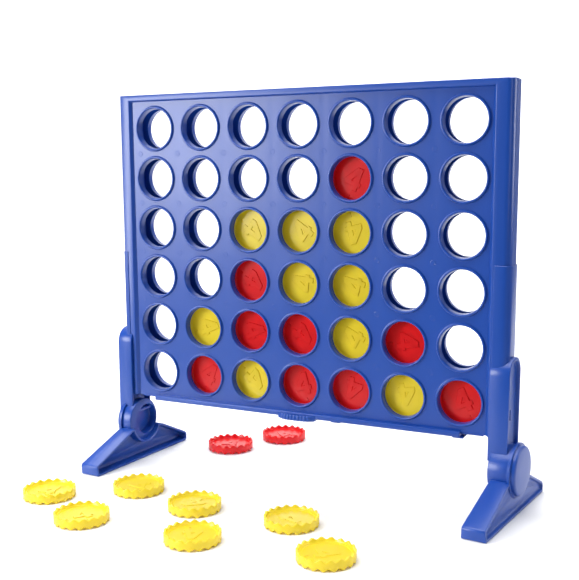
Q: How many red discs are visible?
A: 11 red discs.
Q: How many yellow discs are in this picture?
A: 16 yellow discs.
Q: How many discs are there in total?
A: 27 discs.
